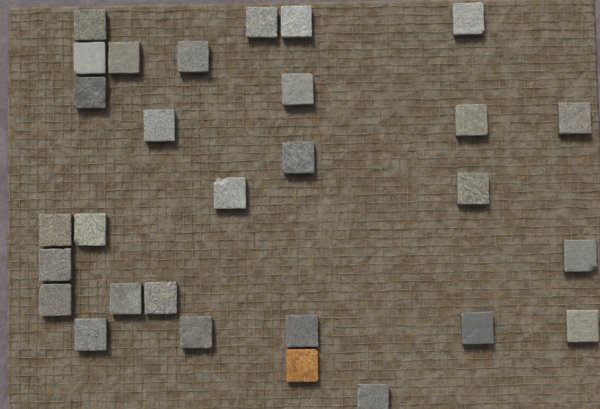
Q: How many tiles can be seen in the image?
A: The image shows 29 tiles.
